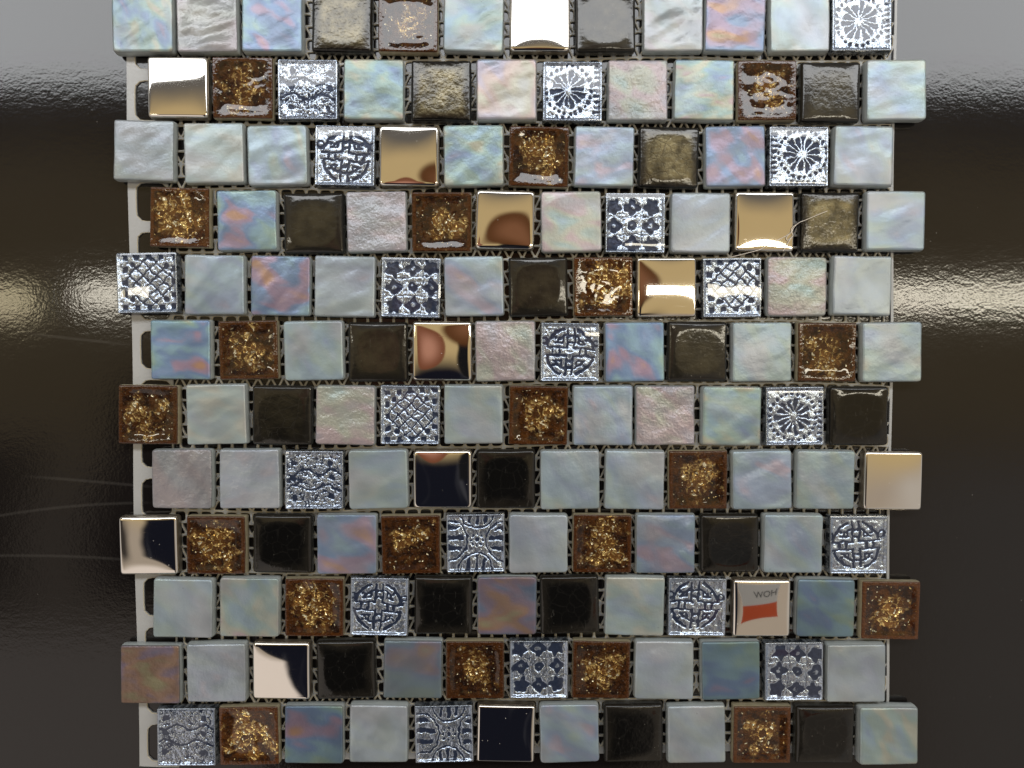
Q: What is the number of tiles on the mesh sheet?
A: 144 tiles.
